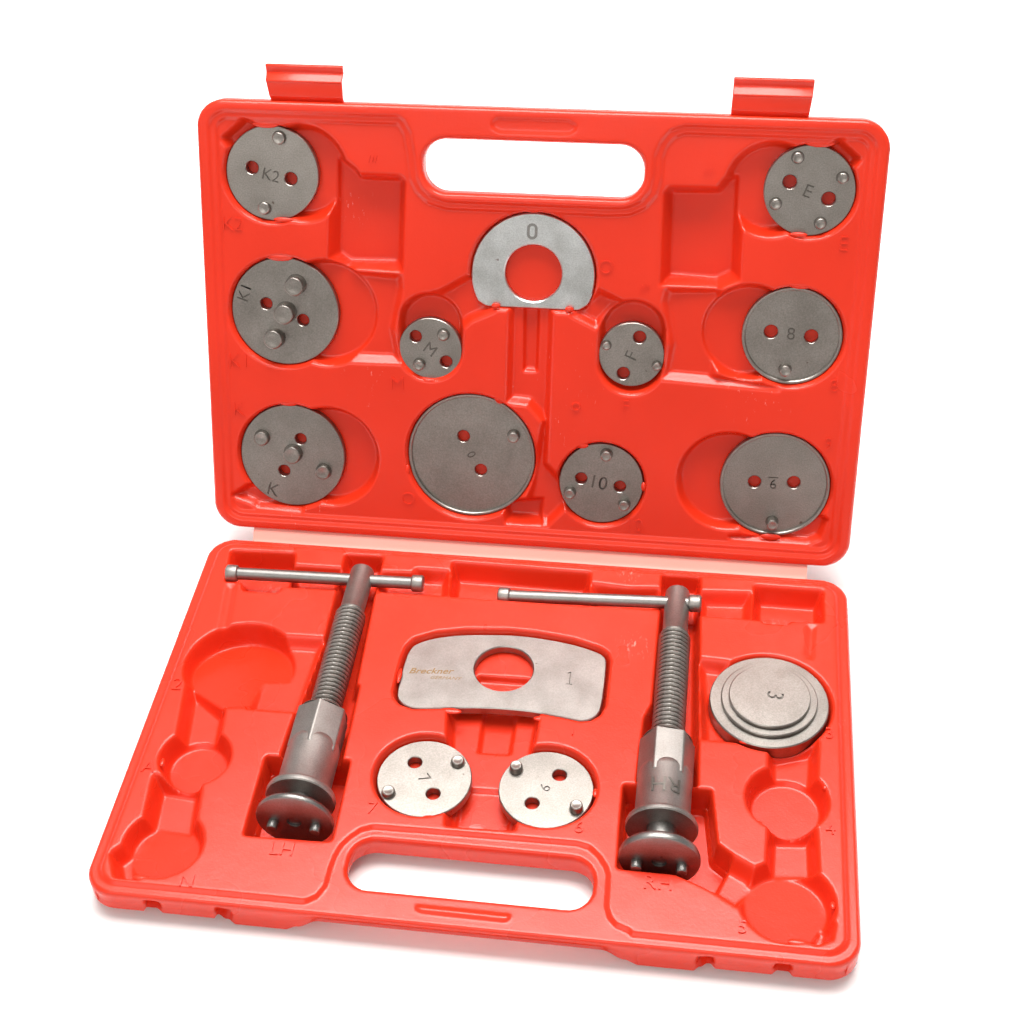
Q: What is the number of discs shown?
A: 13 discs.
